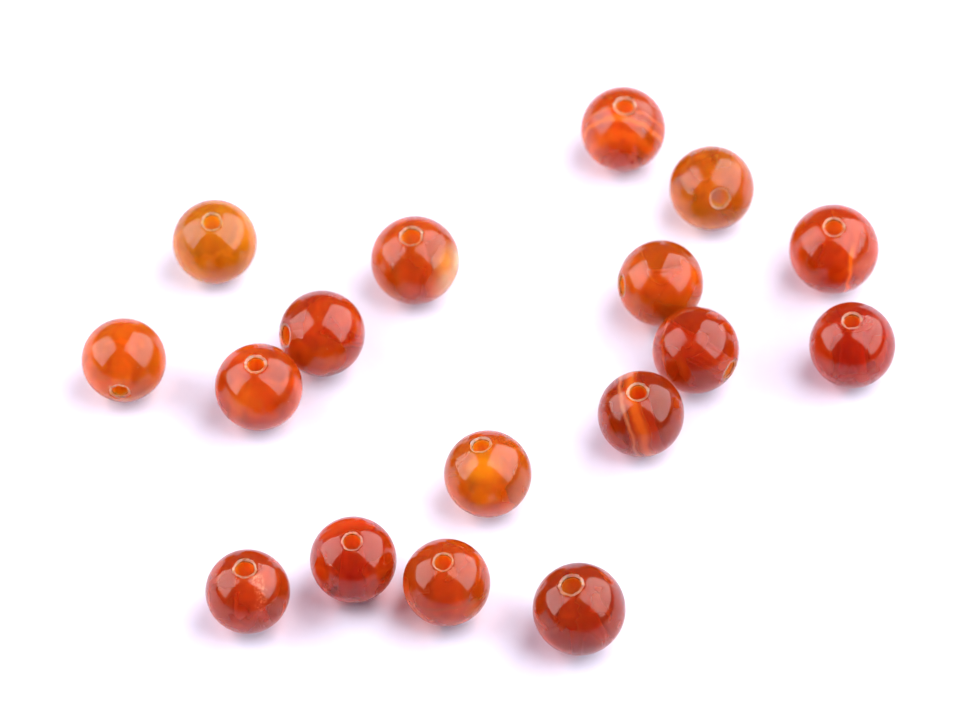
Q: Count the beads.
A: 17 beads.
